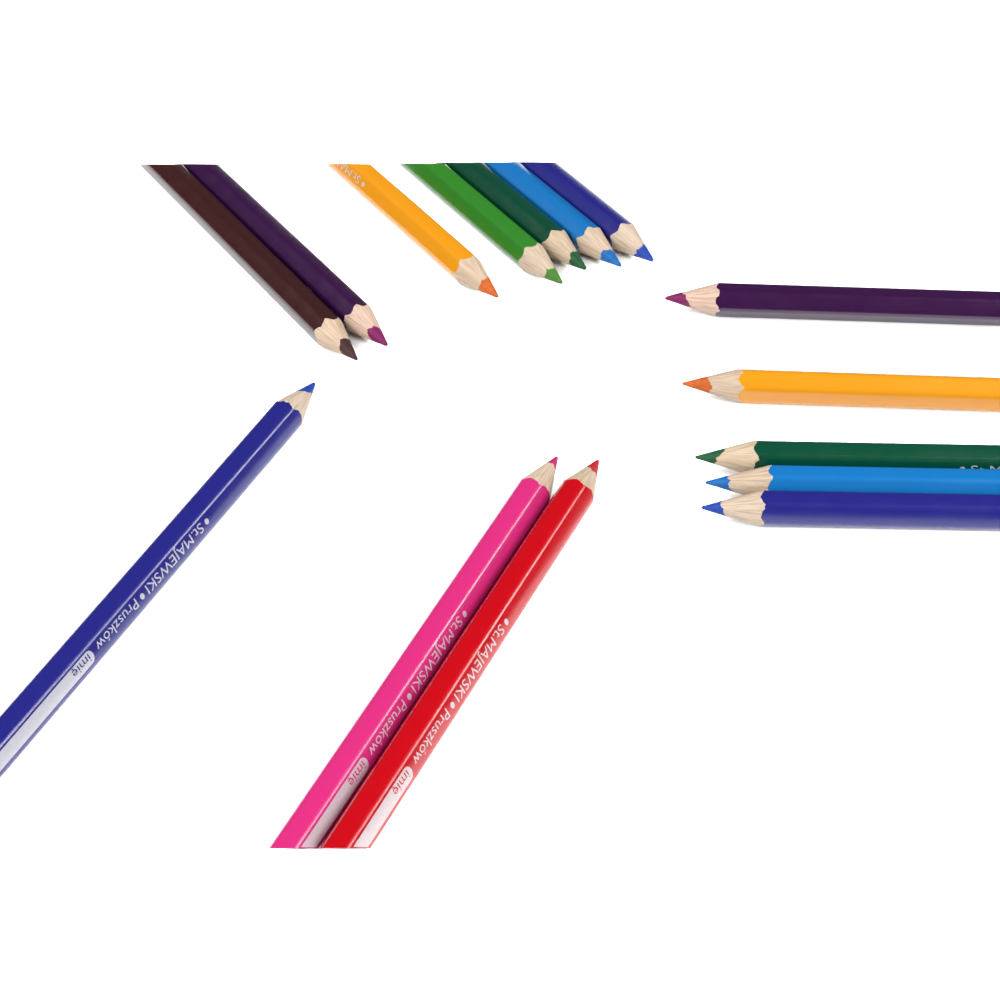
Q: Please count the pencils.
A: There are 15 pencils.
